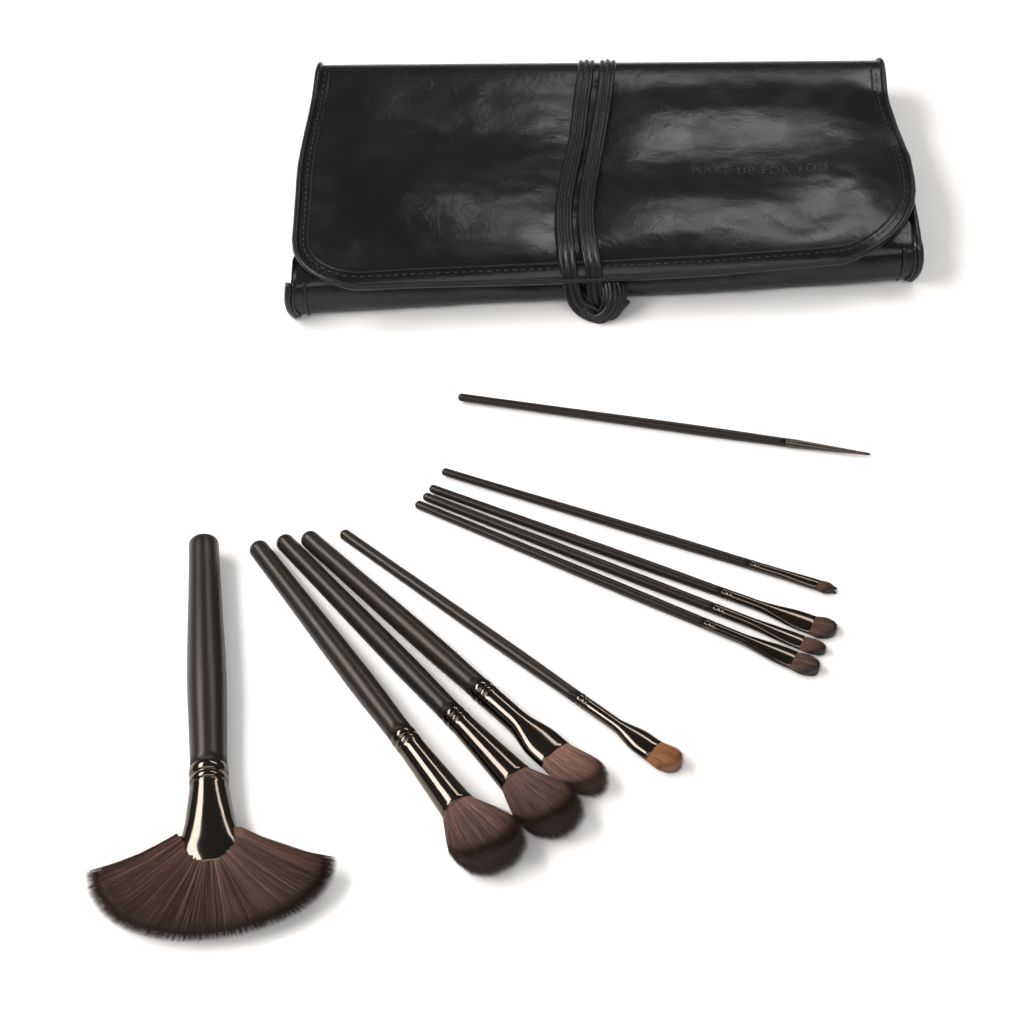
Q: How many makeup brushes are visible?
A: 10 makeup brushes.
